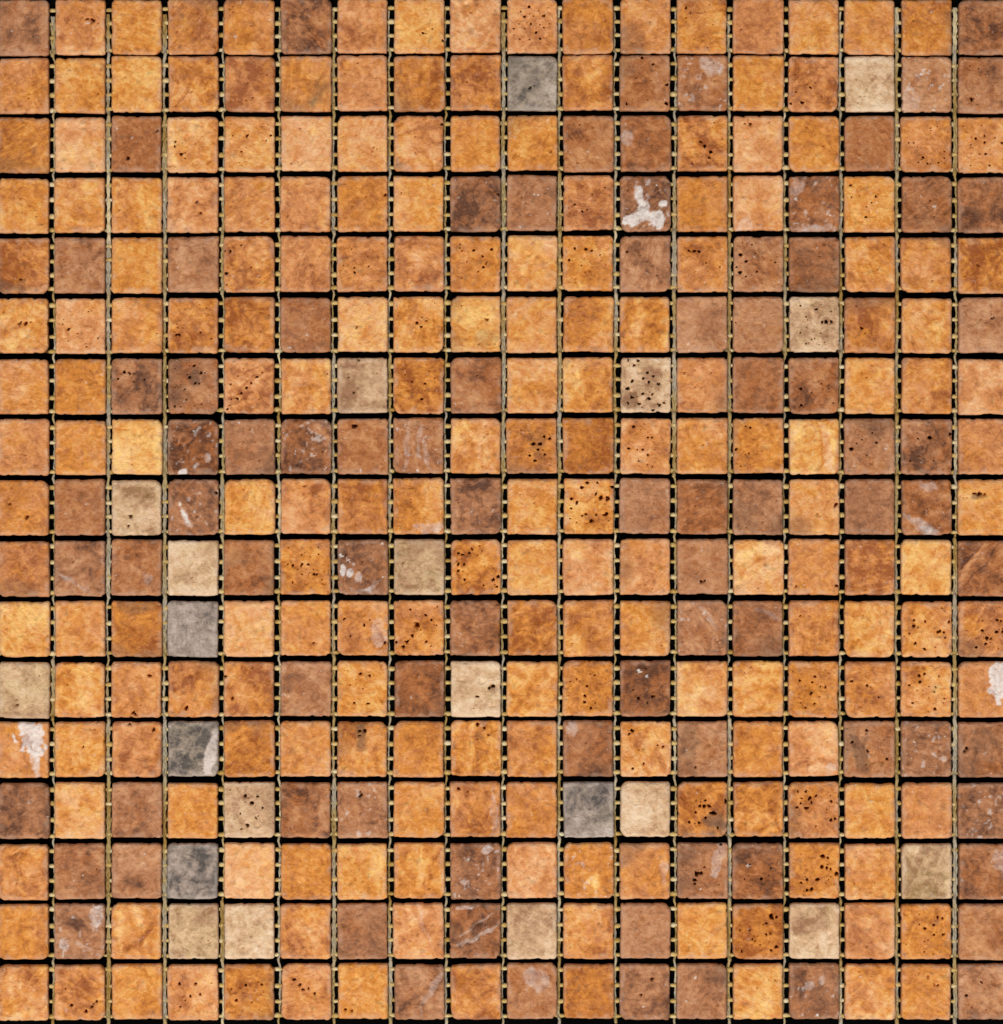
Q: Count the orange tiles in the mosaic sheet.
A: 200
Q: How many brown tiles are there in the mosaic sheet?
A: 85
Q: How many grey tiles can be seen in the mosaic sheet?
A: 5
